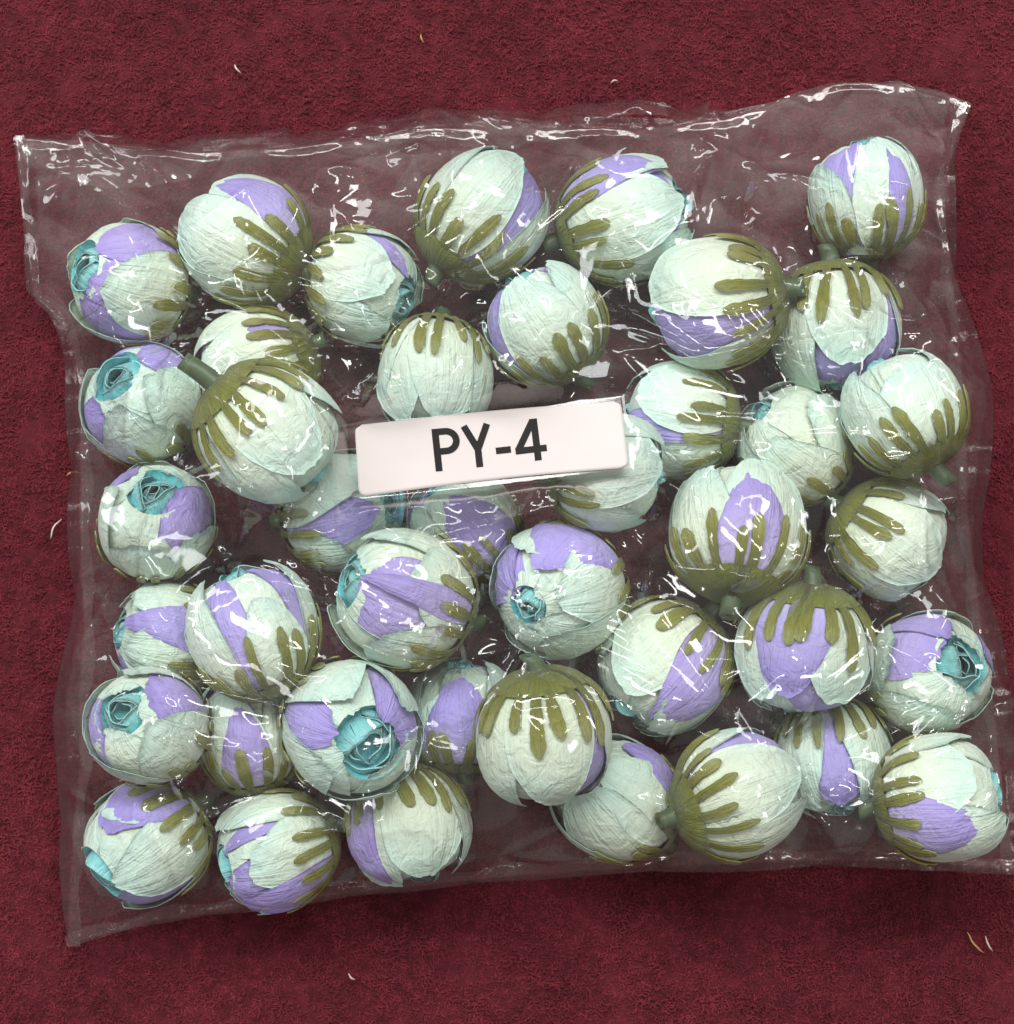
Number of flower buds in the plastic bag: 41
